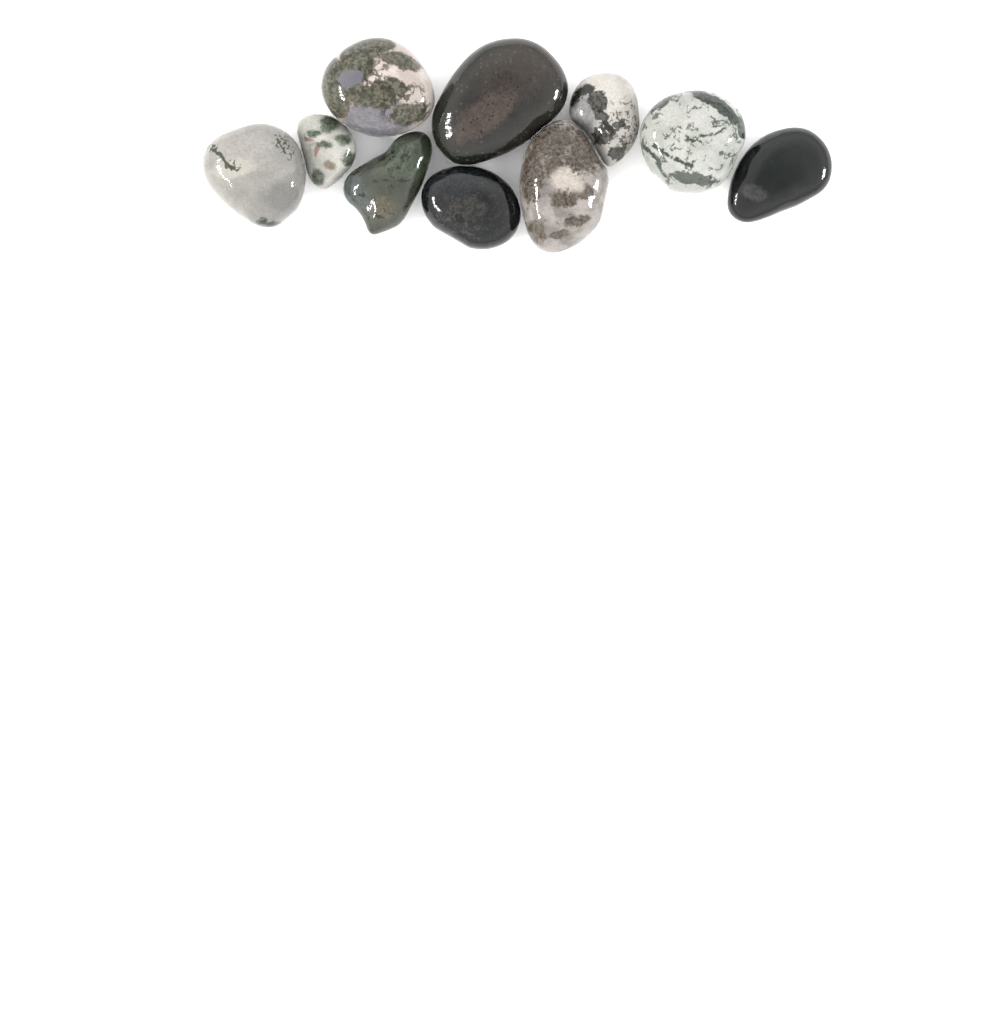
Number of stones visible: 10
